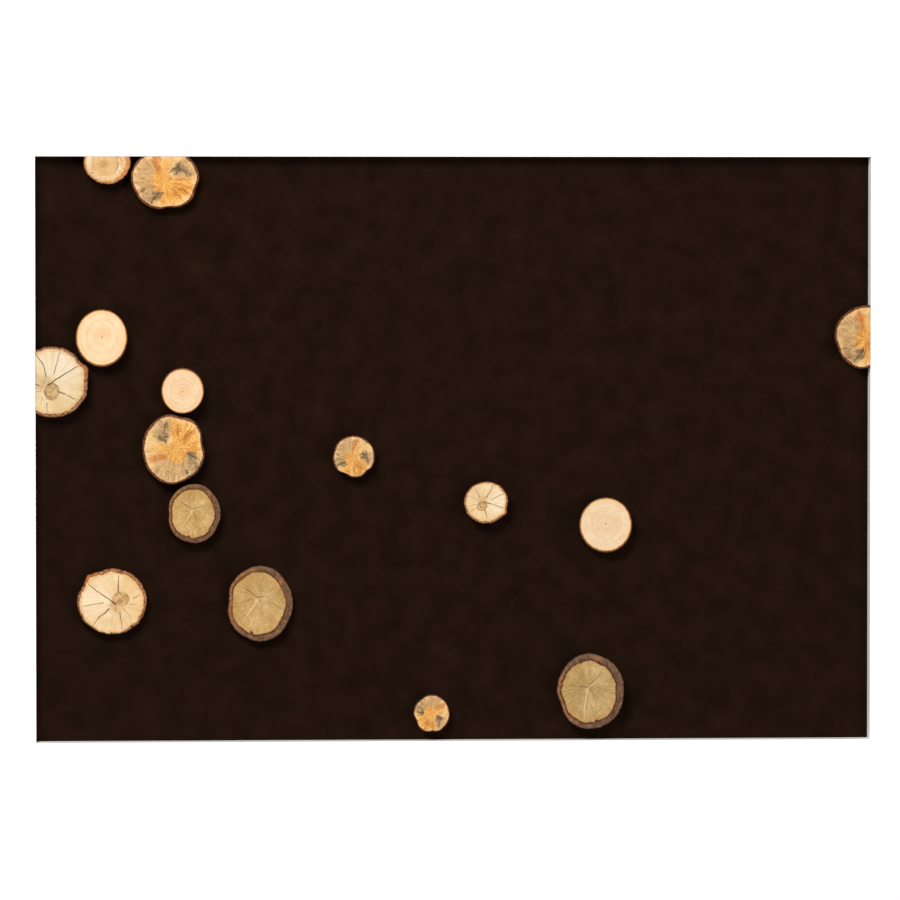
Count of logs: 15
